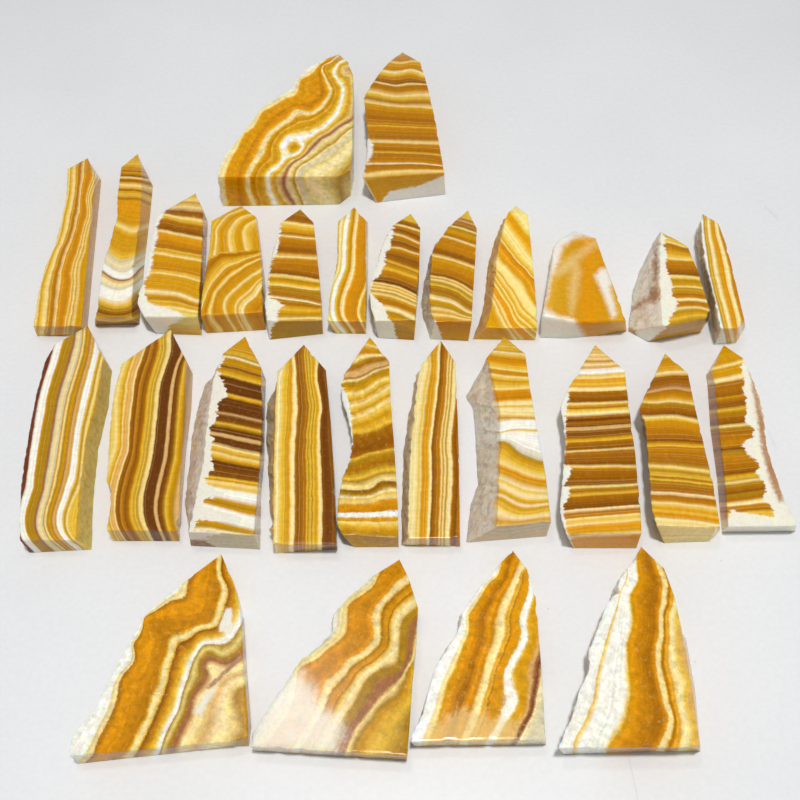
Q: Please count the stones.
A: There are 28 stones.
